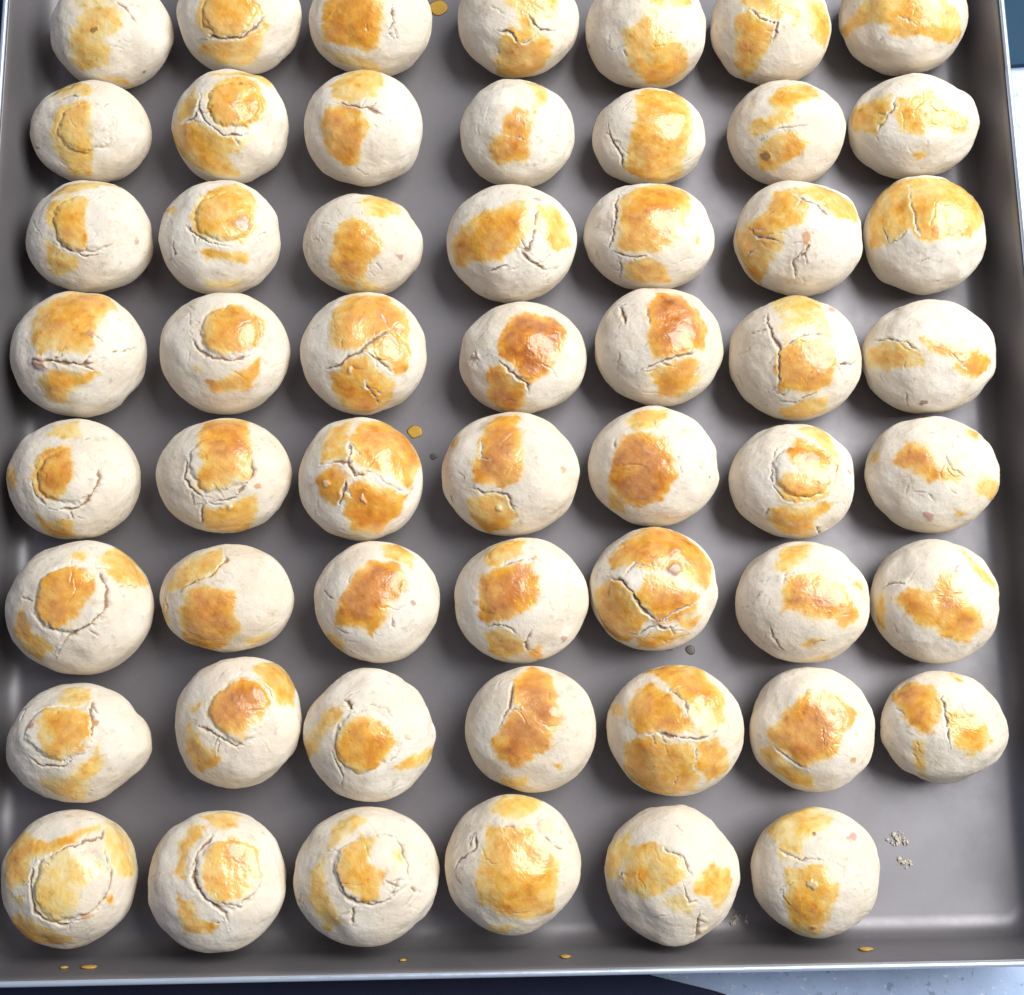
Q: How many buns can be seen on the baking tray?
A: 55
